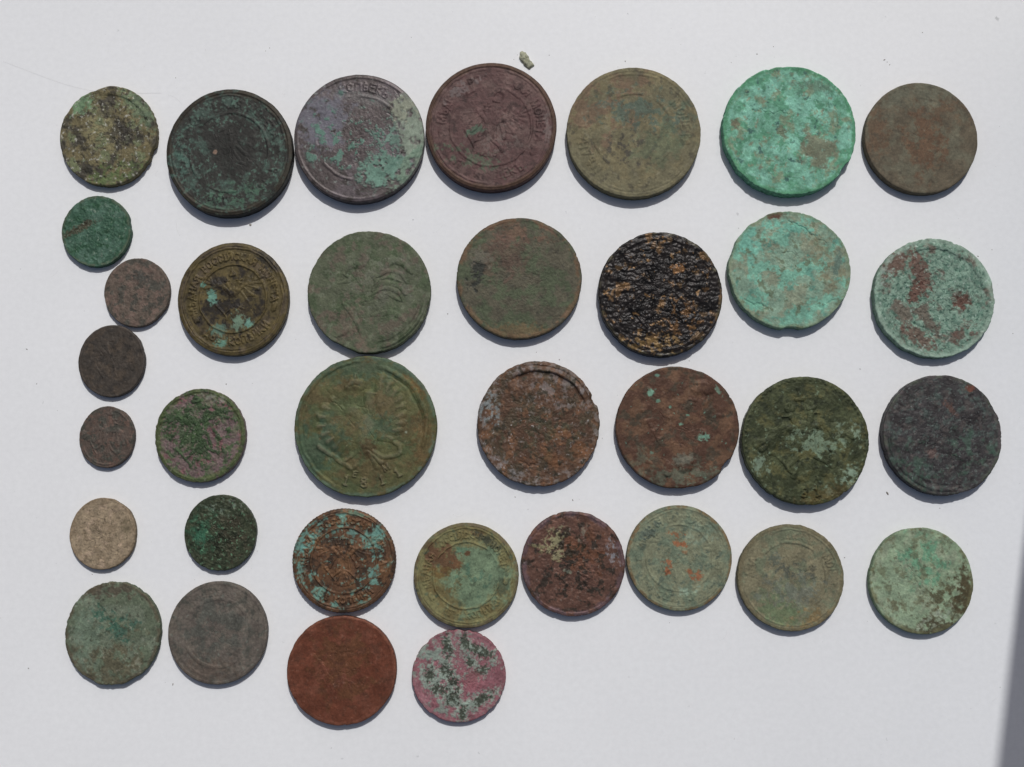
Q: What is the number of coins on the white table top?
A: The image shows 35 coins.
